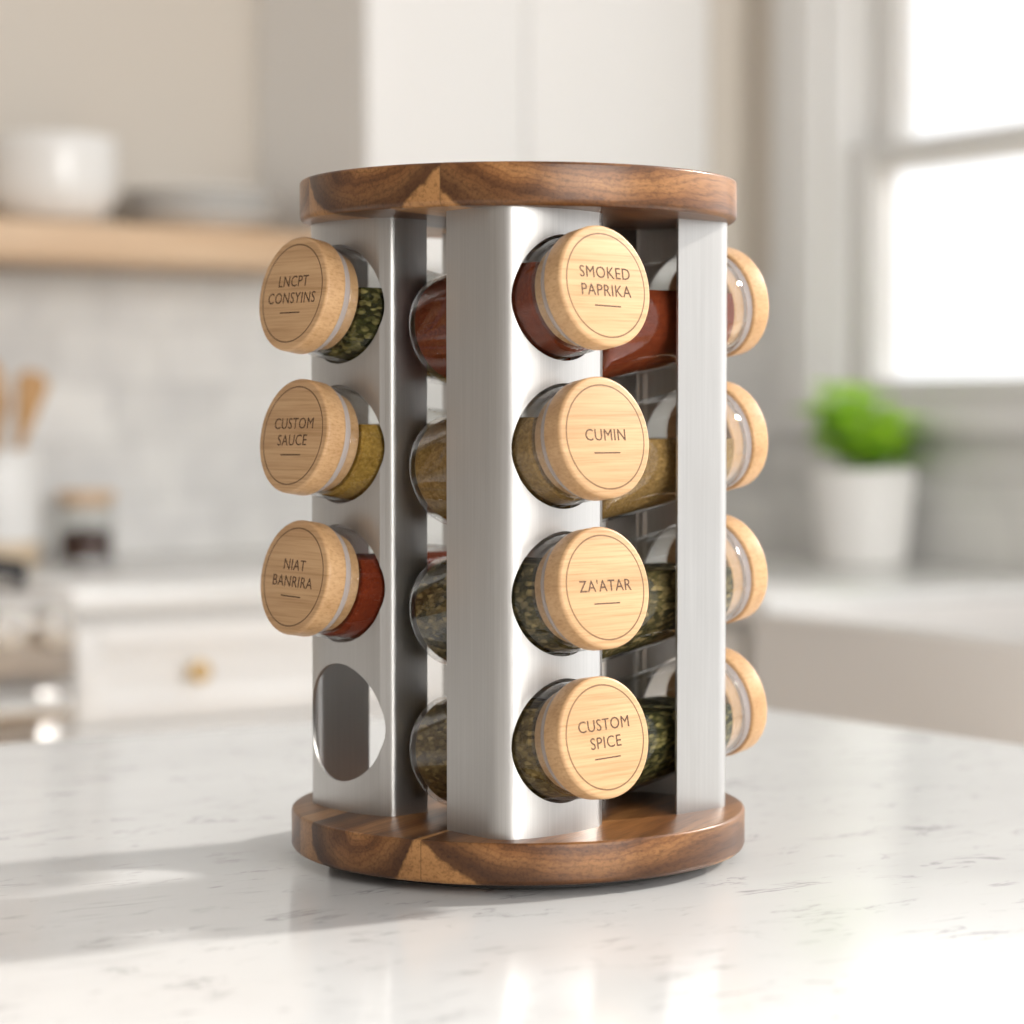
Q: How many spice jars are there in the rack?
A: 11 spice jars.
